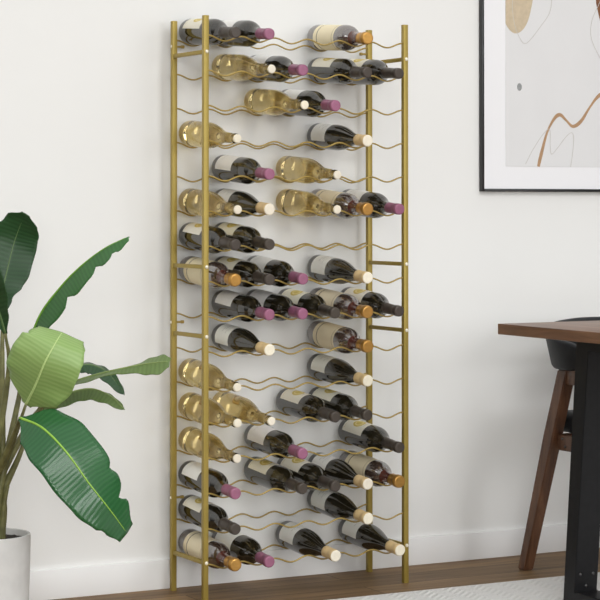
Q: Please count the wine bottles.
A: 51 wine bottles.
